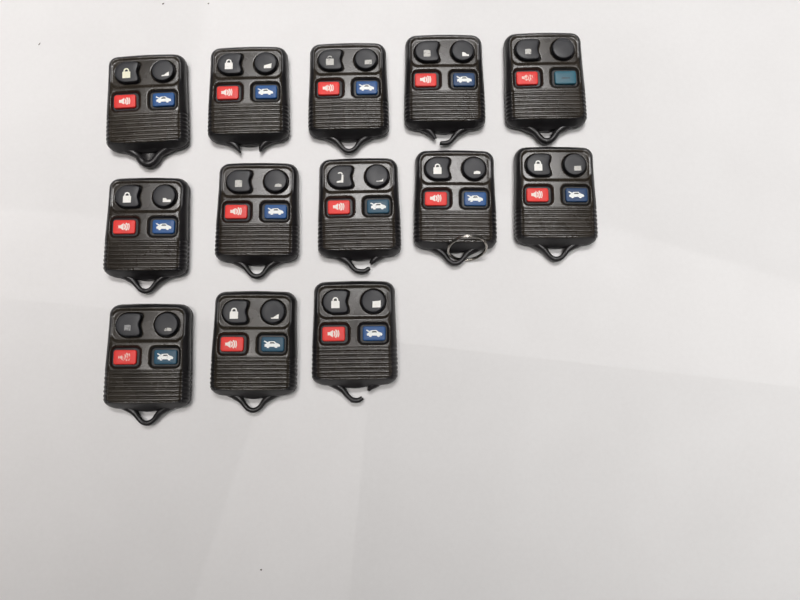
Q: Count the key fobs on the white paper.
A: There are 13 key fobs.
